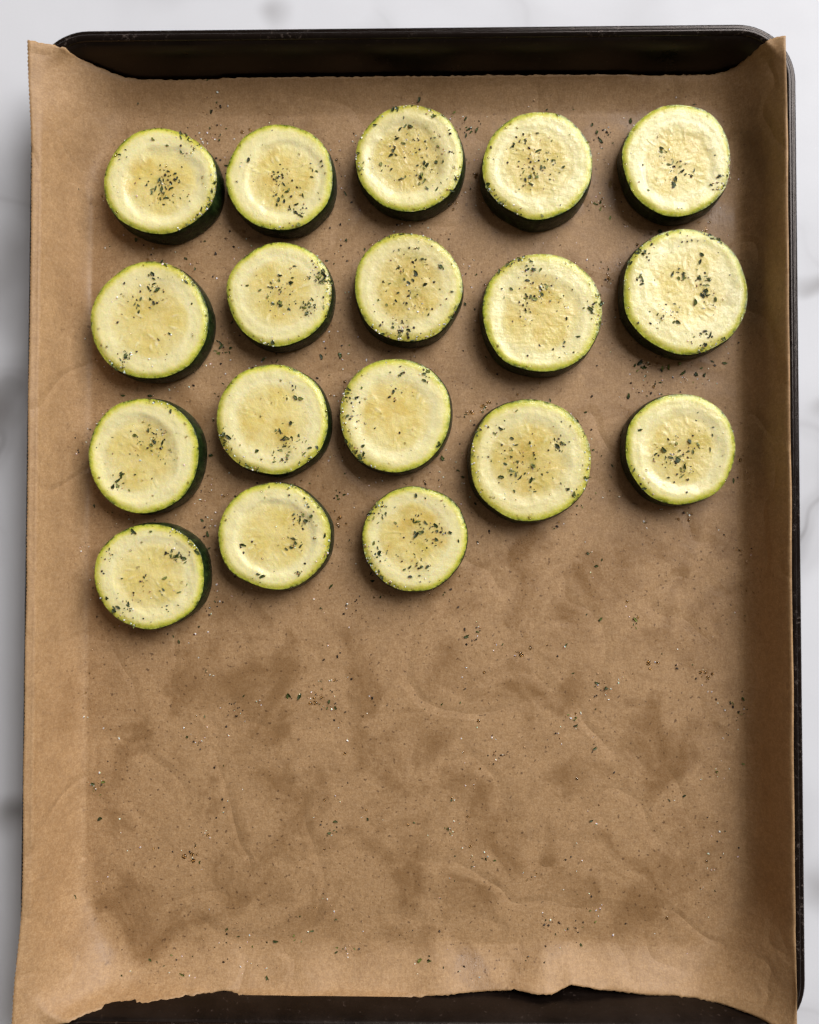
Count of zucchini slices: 18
